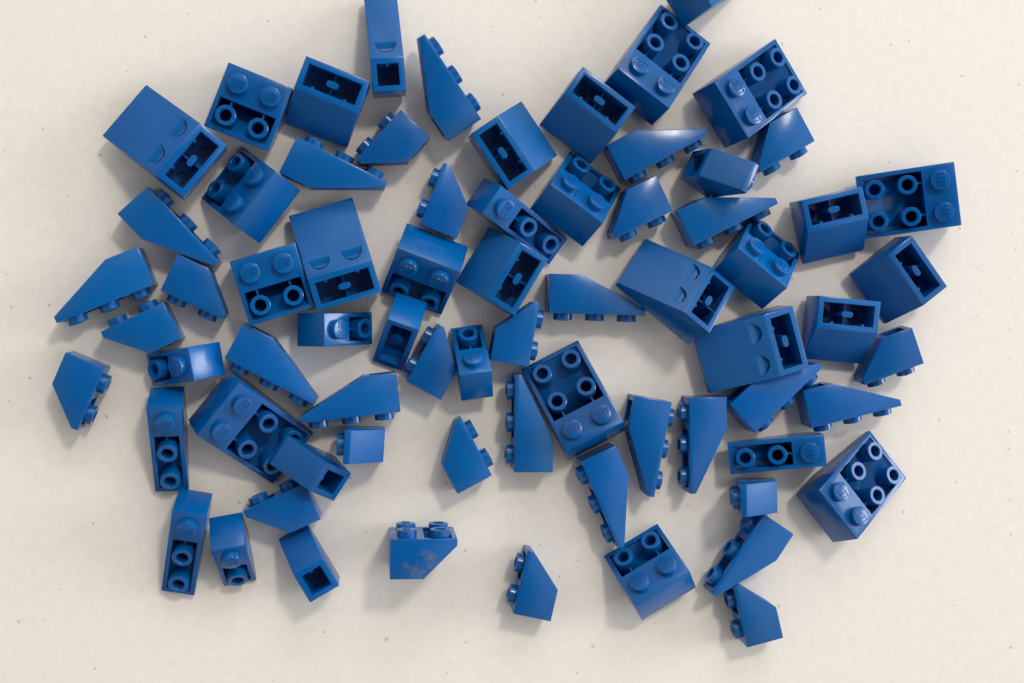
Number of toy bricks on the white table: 71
